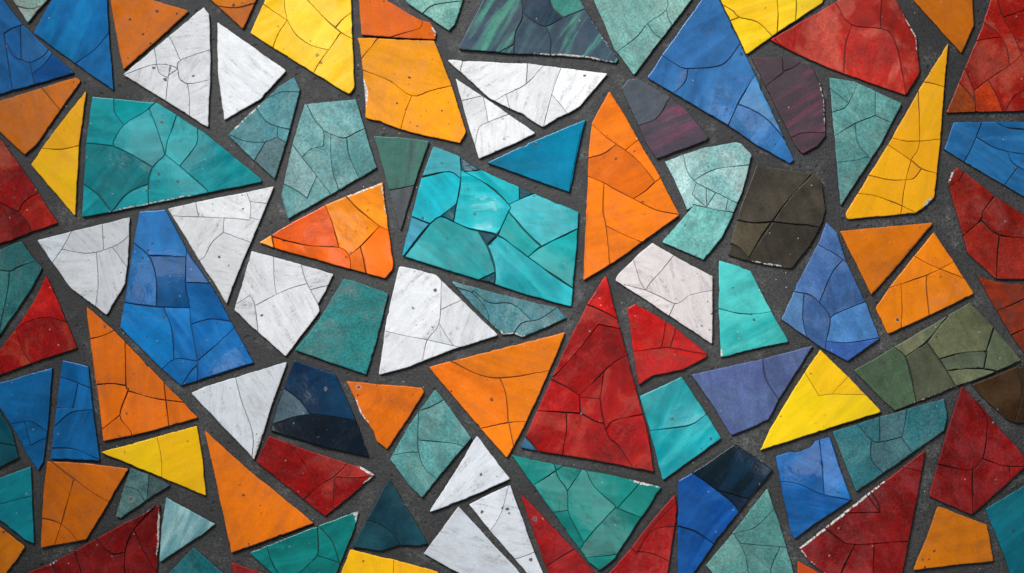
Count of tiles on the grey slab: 99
